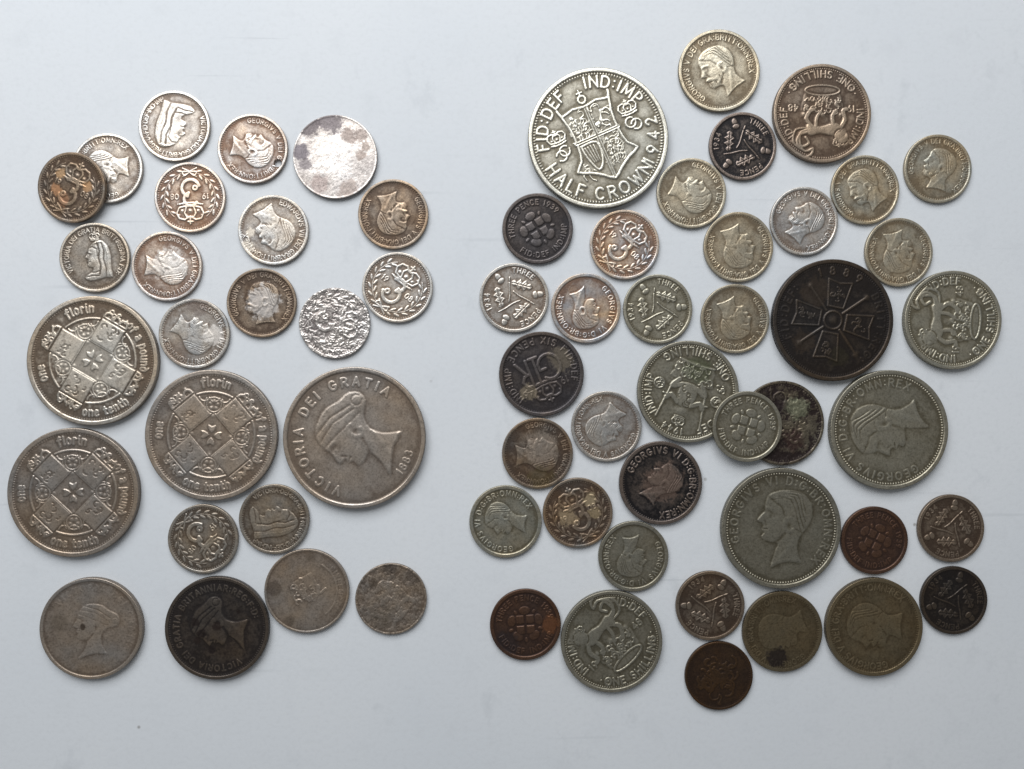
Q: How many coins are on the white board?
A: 63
